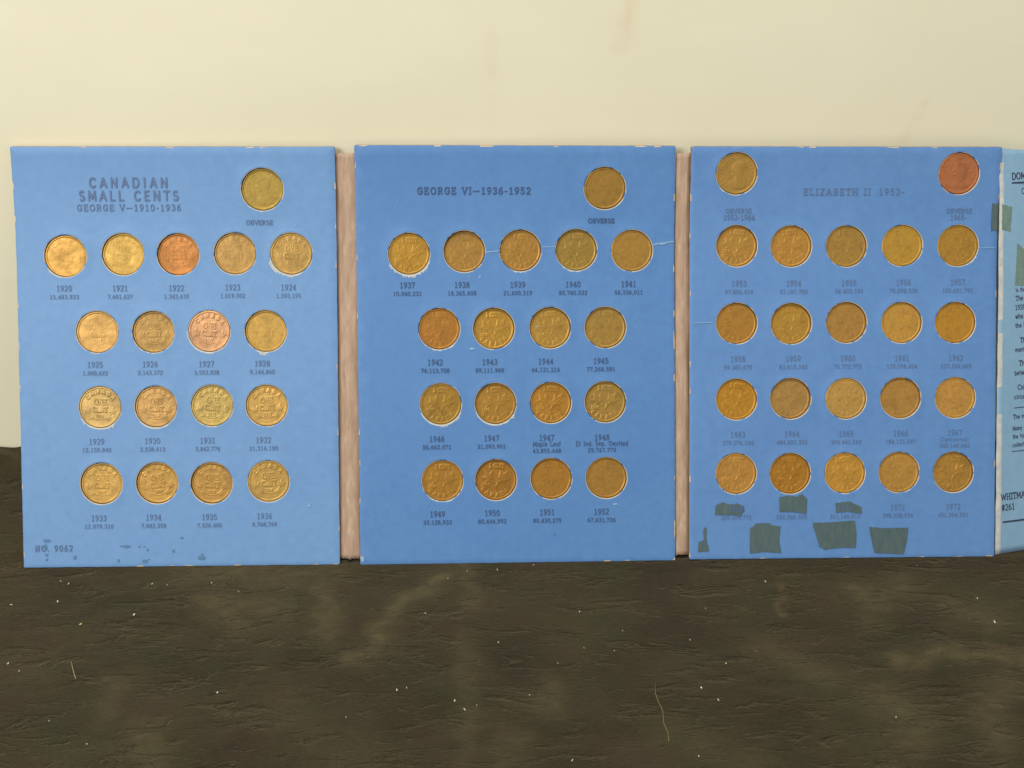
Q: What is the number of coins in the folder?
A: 58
